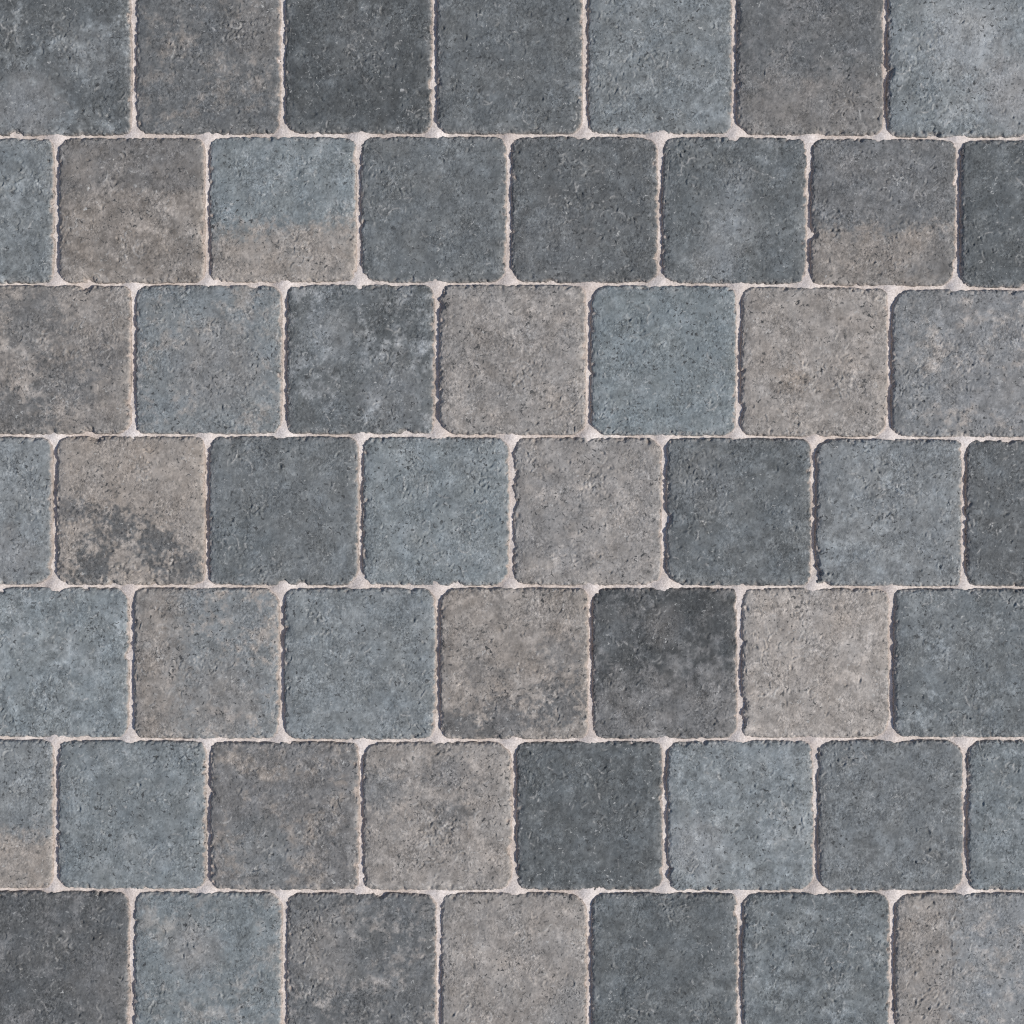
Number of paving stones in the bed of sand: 52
